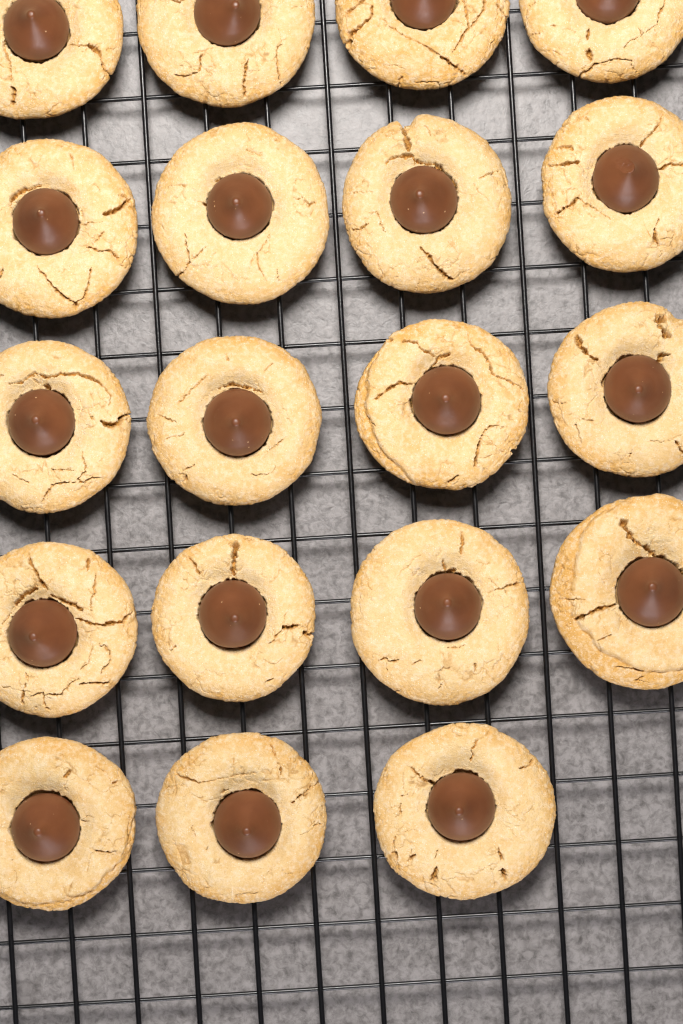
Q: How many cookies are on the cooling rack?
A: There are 19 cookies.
